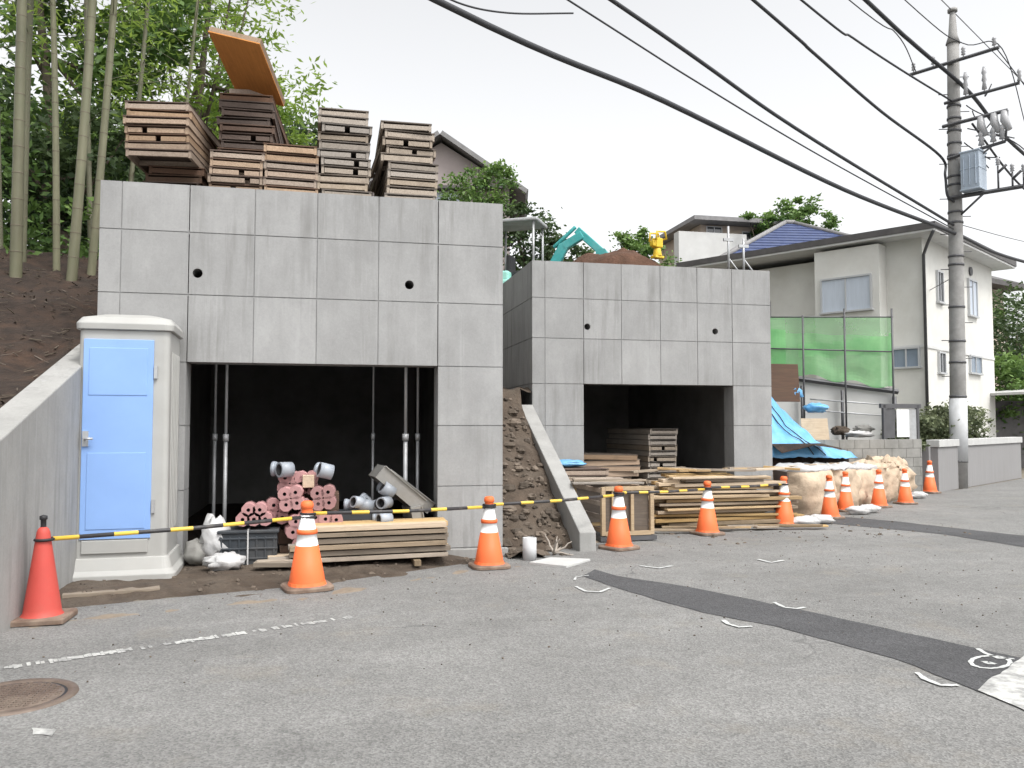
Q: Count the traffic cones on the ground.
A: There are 11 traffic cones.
